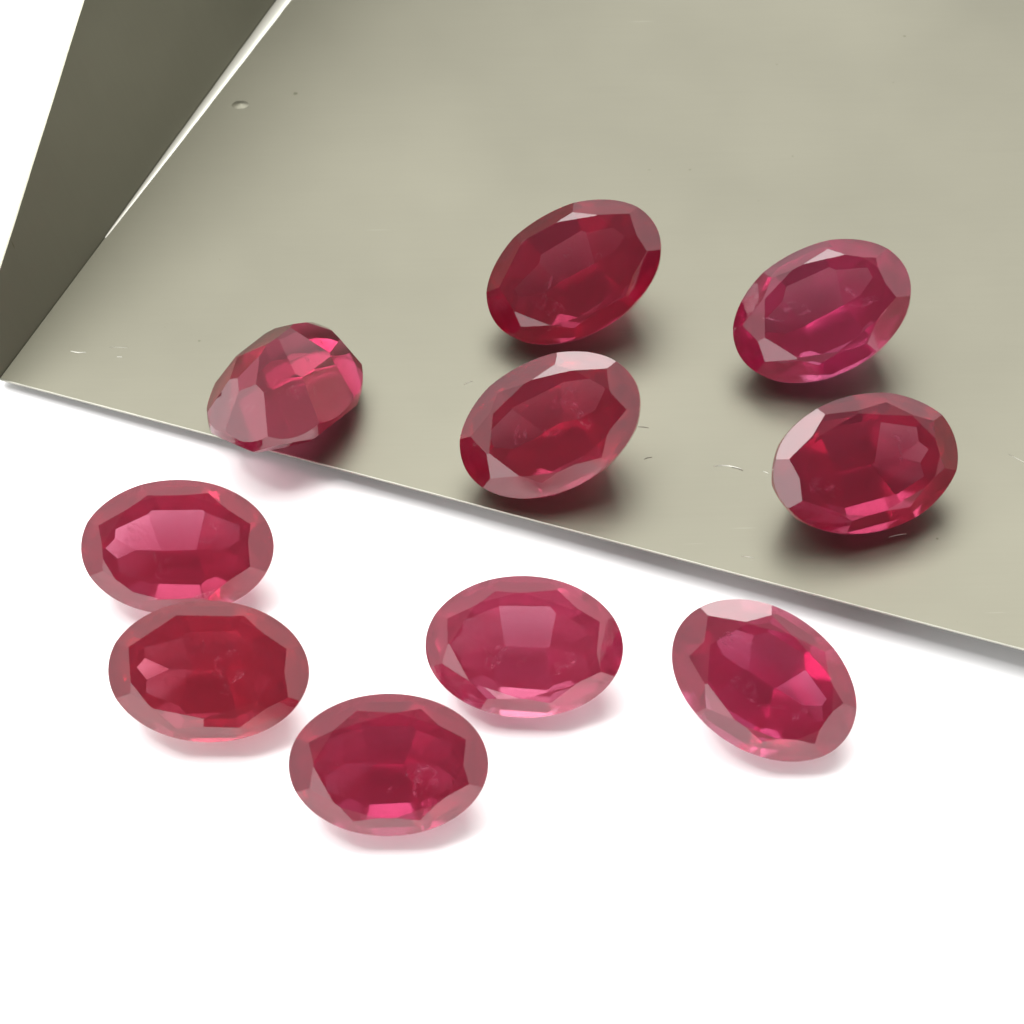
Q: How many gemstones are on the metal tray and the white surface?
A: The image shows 10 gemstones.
